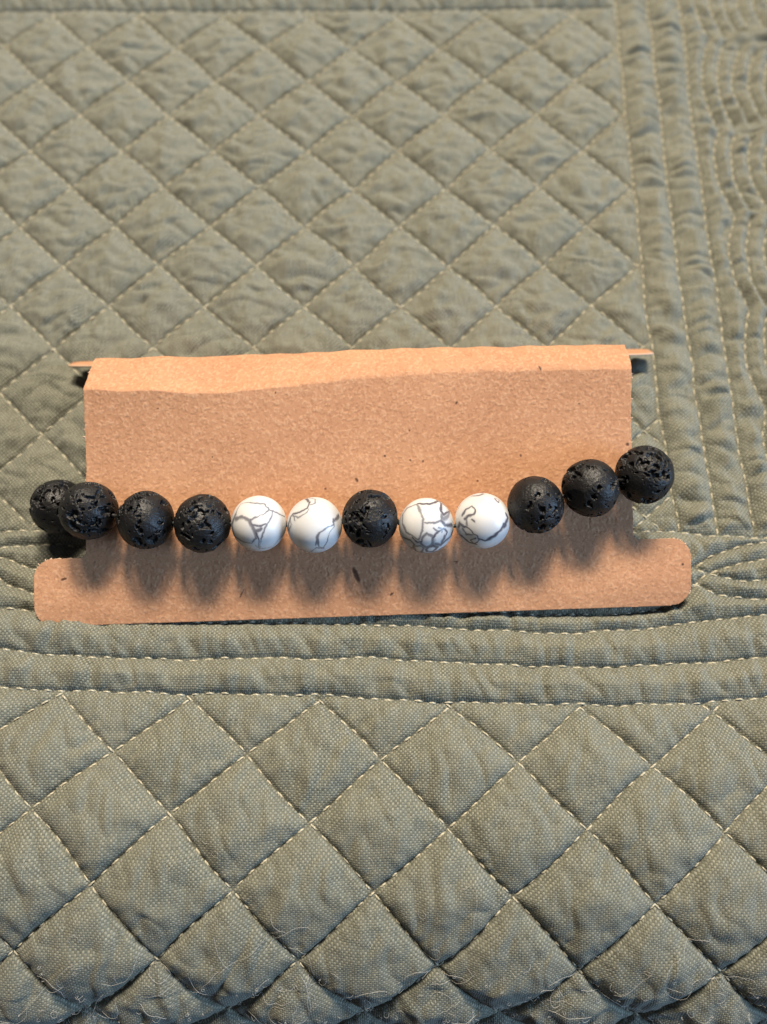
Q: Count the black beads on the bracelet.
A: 8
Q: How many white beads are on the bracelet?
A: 4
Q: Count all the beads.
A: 12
